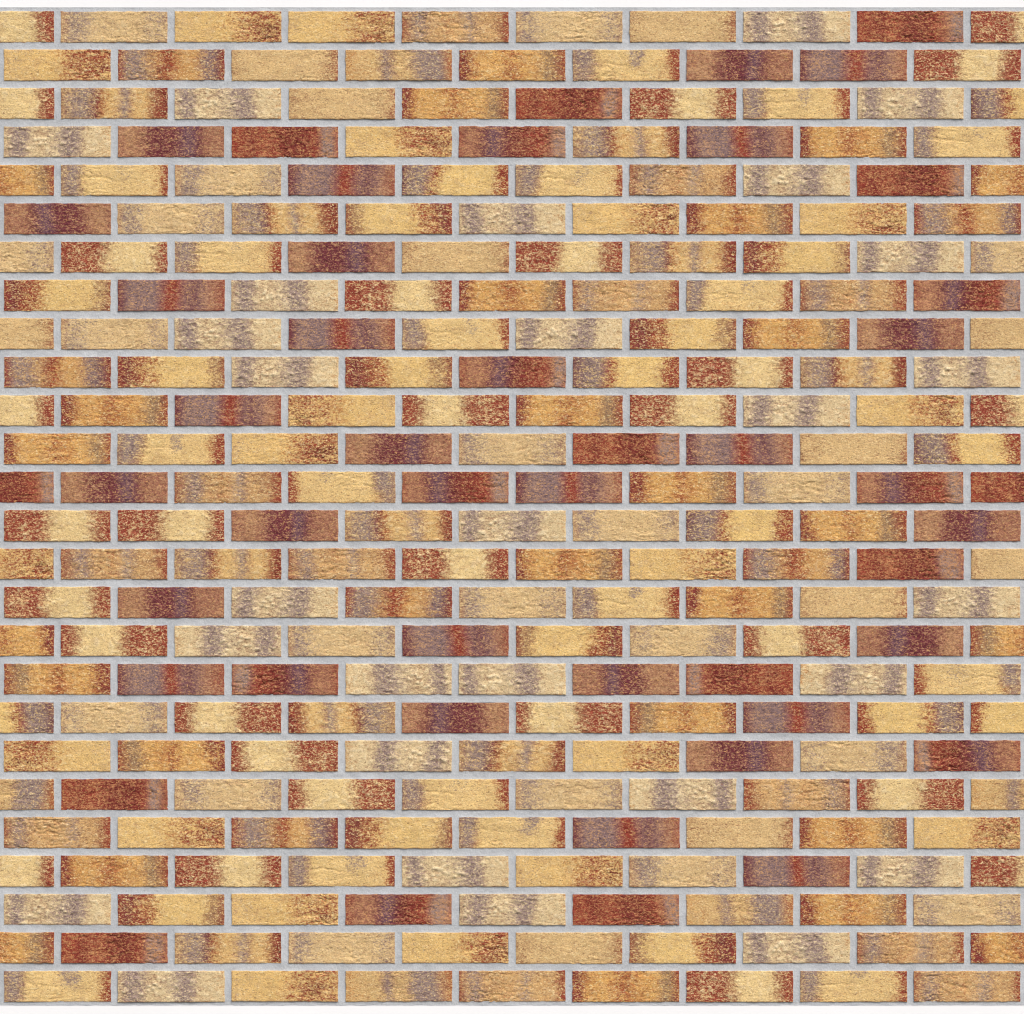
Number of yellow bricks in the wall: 200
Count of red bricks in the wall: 47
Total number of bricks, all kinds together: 247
